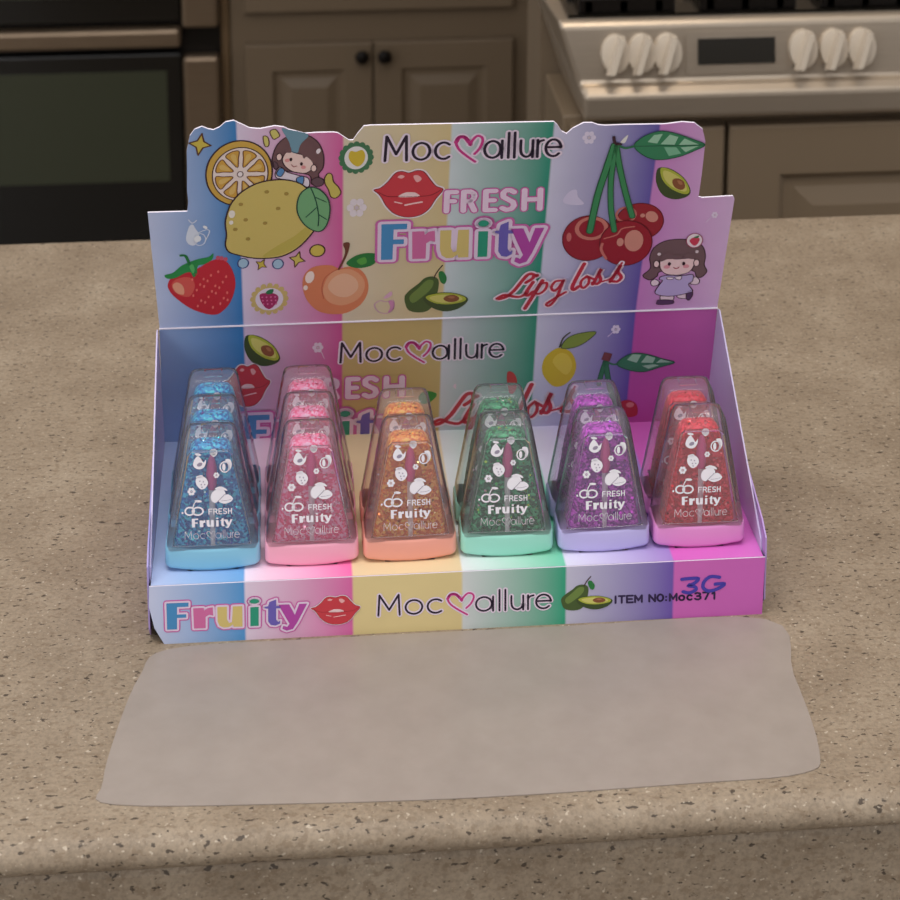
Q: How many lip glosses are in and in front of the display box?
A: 14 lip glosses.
